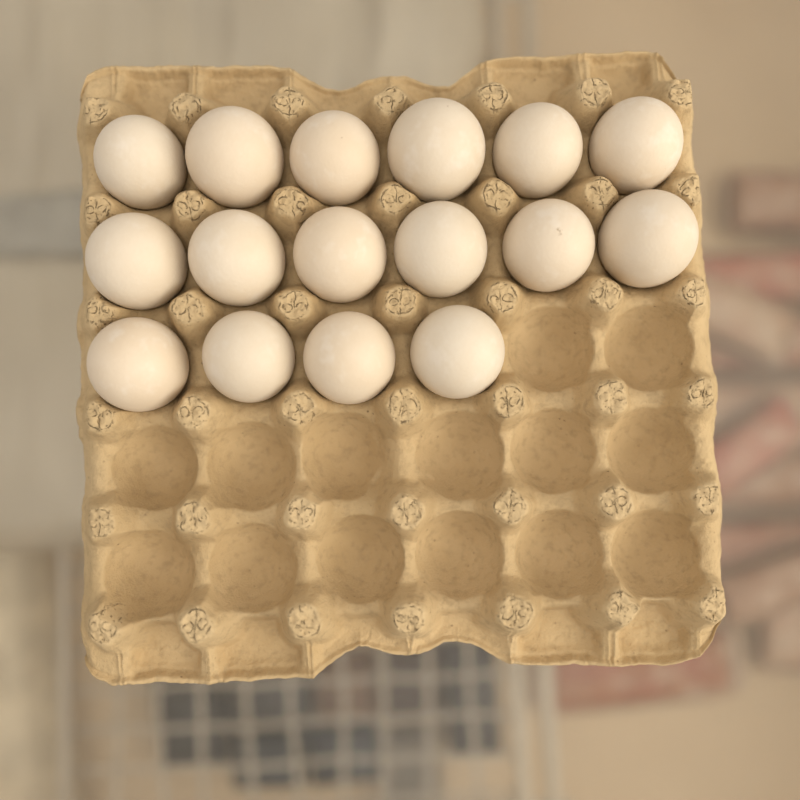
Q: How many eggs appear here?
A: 16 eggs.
